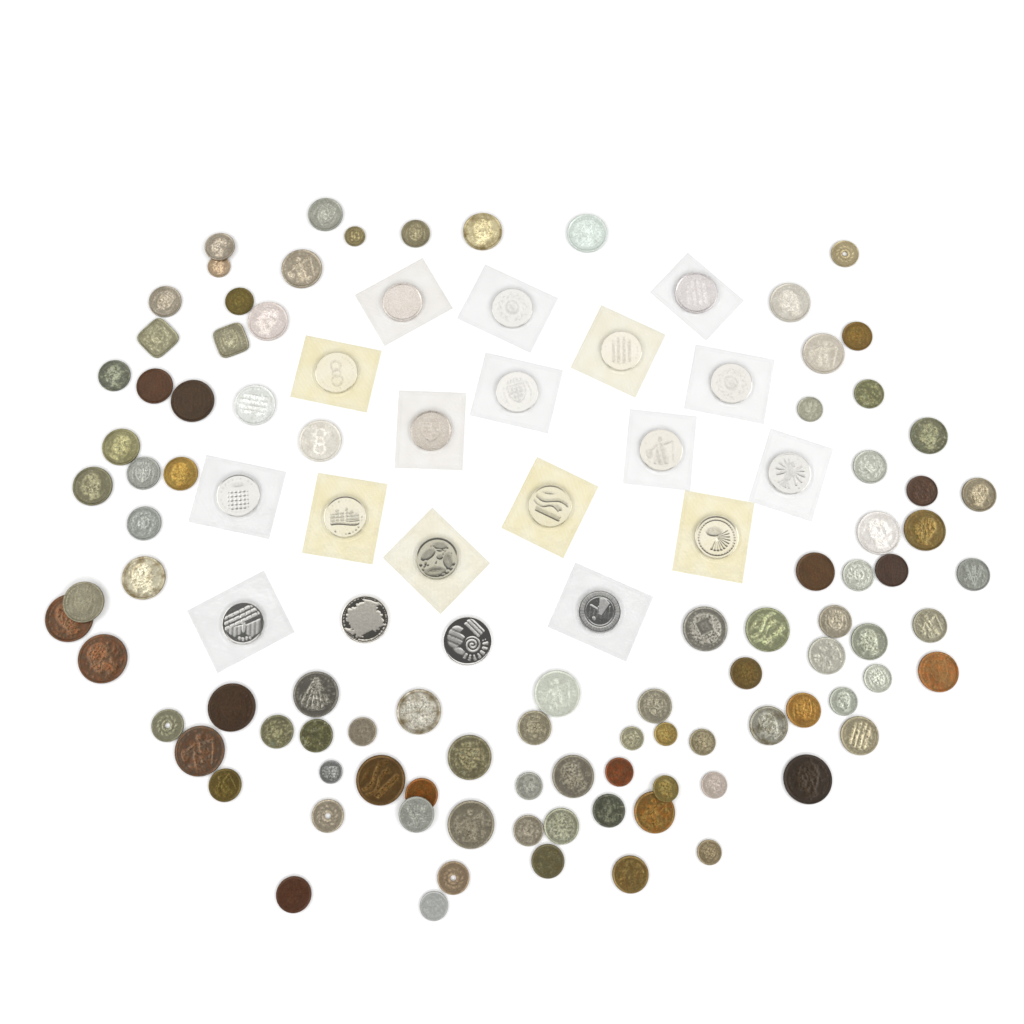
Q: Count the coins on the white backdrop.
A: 113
